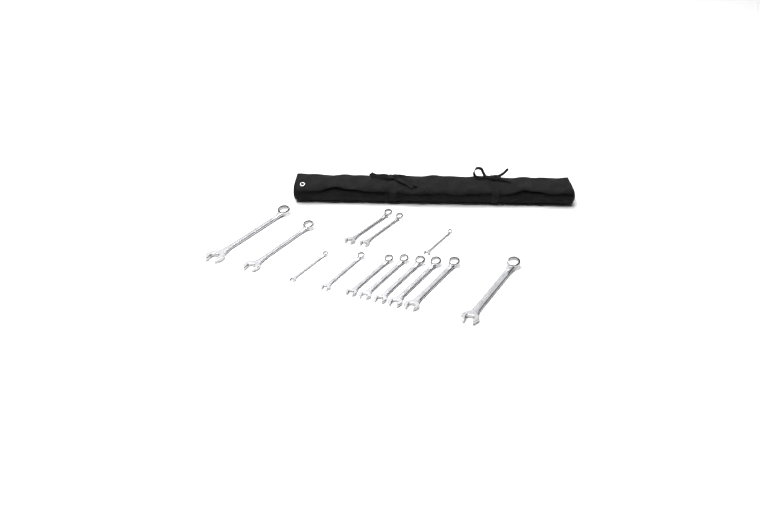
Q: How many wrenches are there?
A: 13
